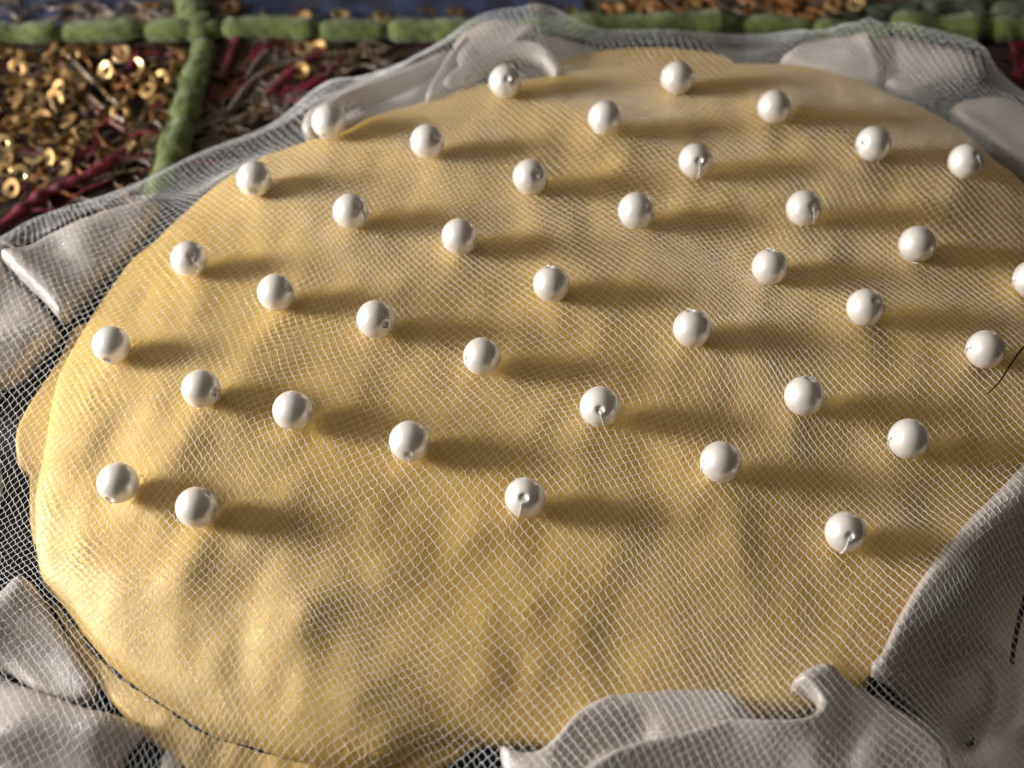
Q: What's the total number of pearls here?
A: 38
